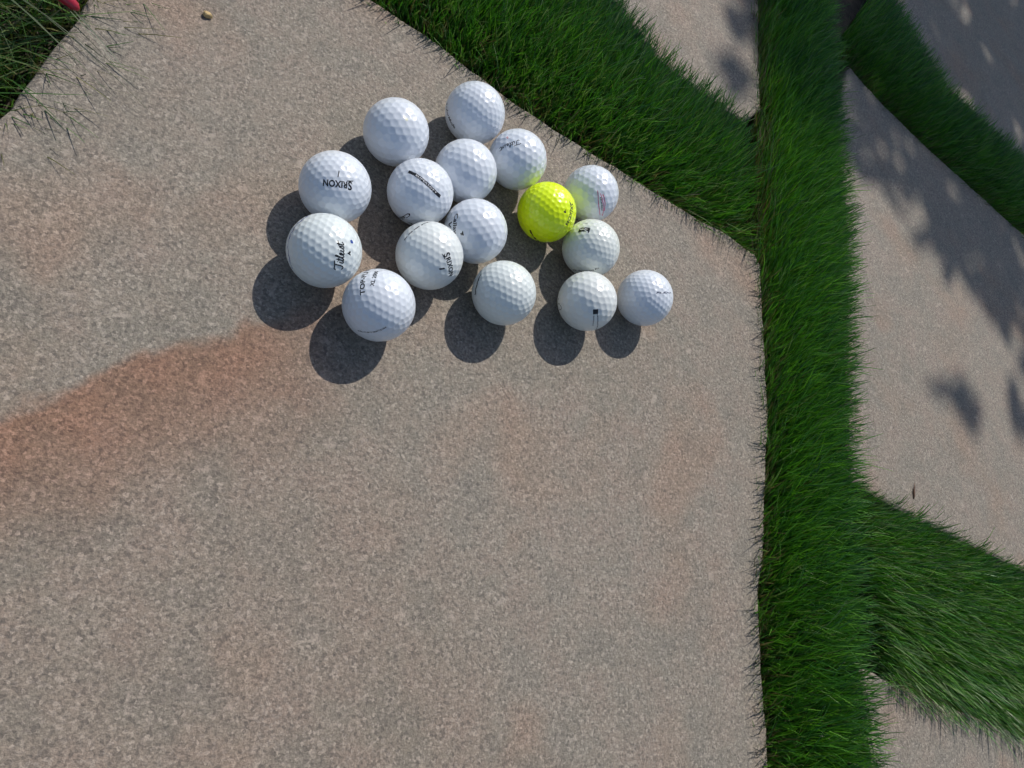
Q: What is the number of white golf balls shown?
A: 15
